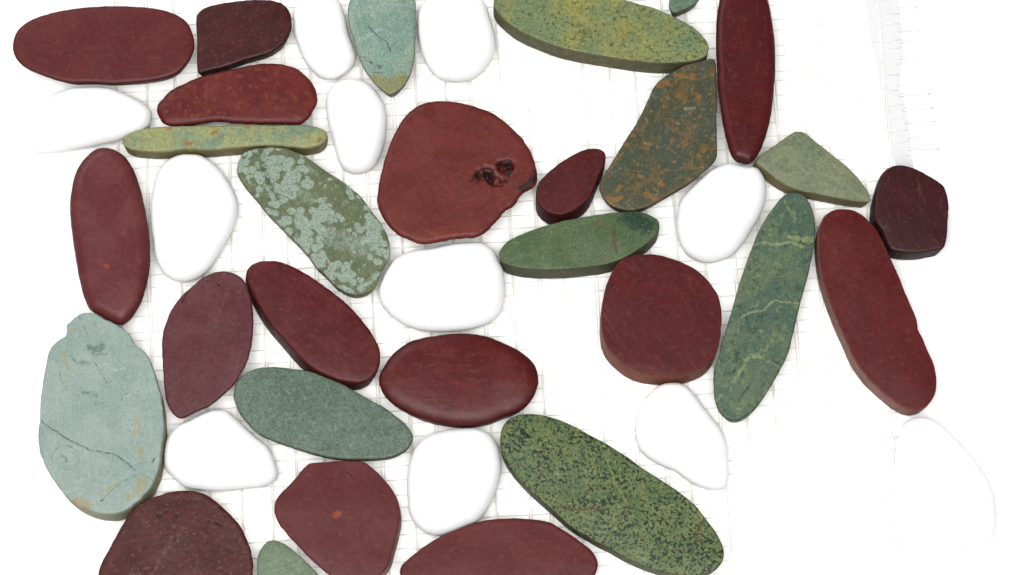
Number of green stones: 13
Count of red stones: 16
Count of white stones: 11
